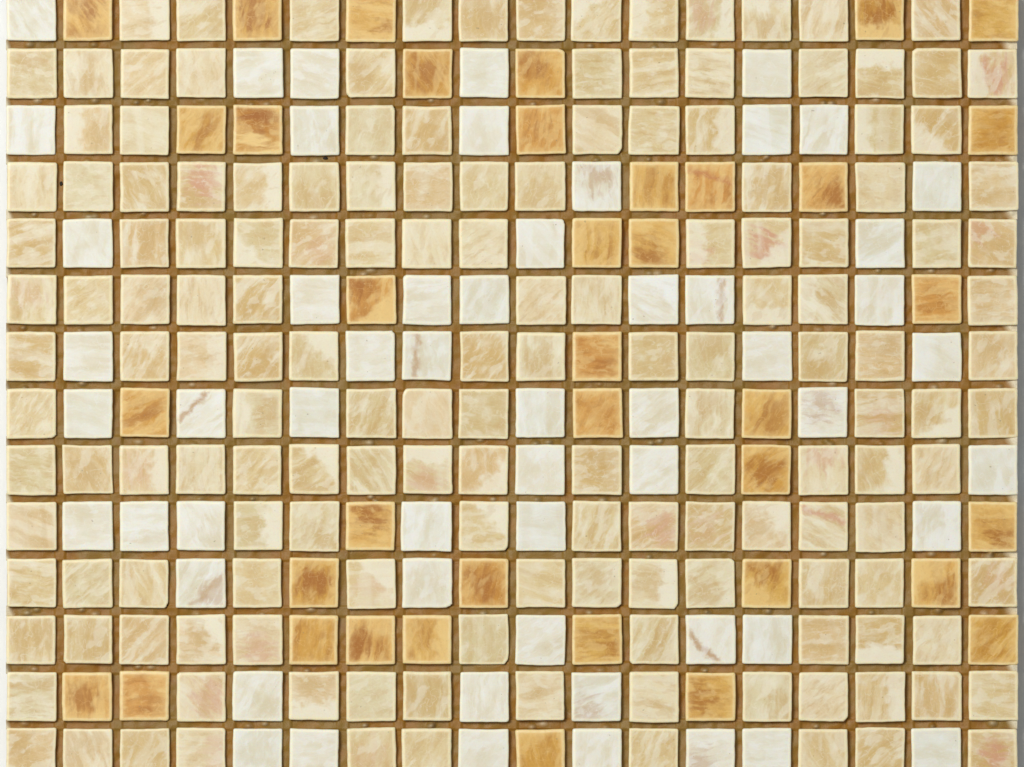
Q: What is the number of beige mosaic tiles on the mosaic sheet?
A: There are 158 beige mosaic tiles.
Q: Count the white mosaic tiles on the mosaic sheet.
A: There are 56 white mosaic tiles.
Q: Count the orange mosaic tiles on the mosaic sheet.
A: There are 38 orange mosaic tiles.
